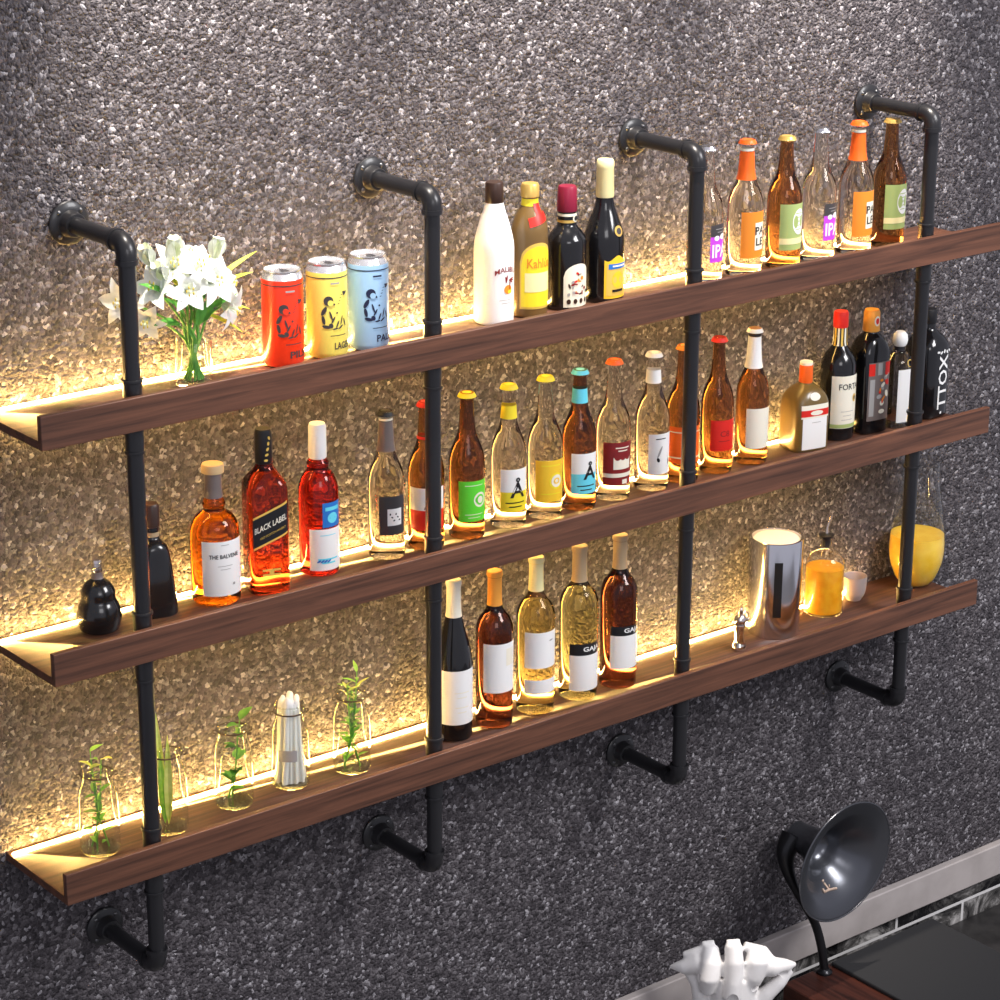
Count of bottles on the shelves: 36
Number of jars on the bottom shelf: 5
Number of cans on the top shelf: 3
